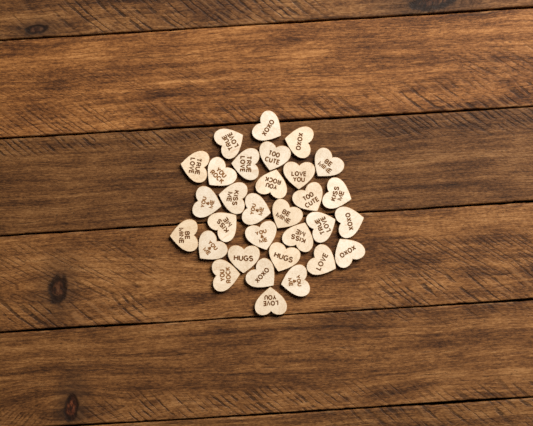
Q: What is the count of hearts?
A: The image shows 31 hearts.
